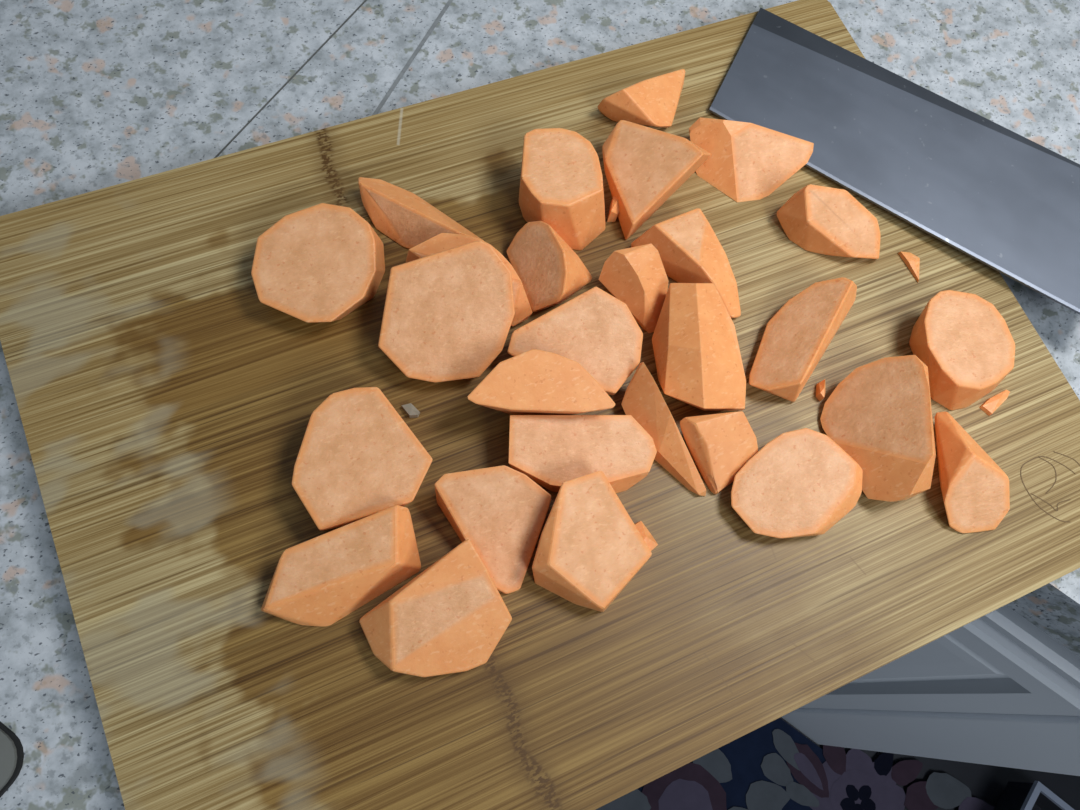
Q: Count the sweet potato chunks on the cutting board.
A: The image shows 28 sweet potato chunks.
